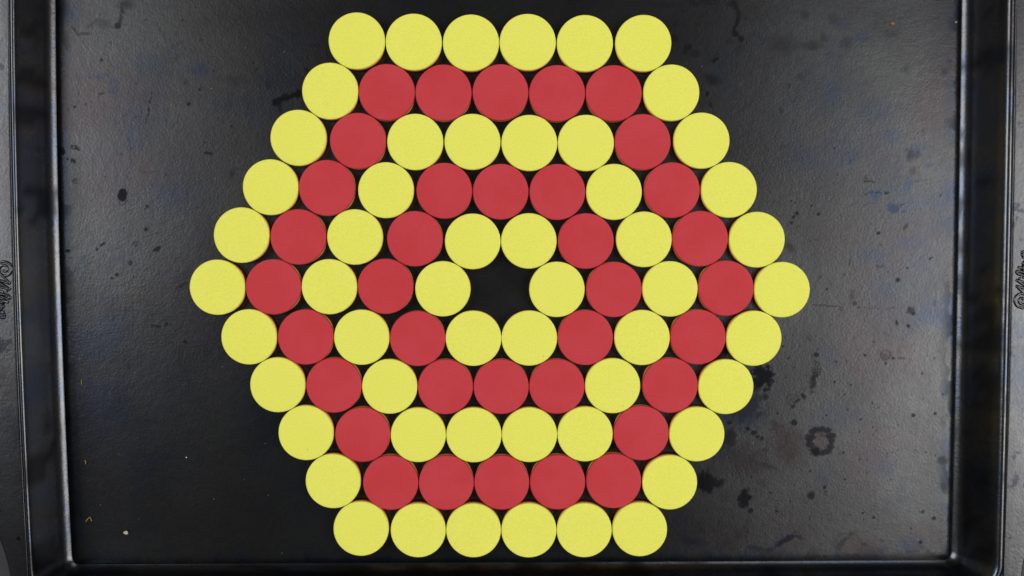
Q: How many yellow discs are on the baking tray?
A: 54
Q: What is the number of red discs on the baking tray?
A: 36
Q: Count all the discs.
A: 90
